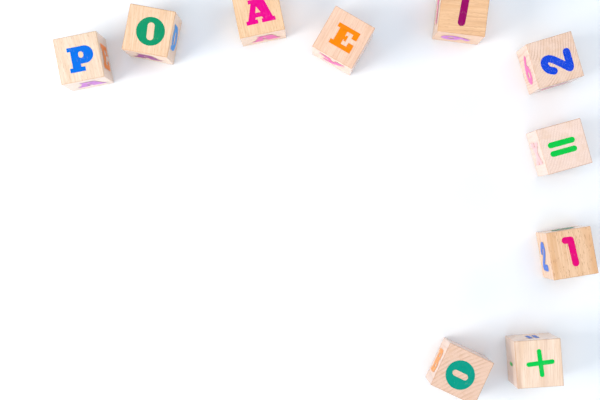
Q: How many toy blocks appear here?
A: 10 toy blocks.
